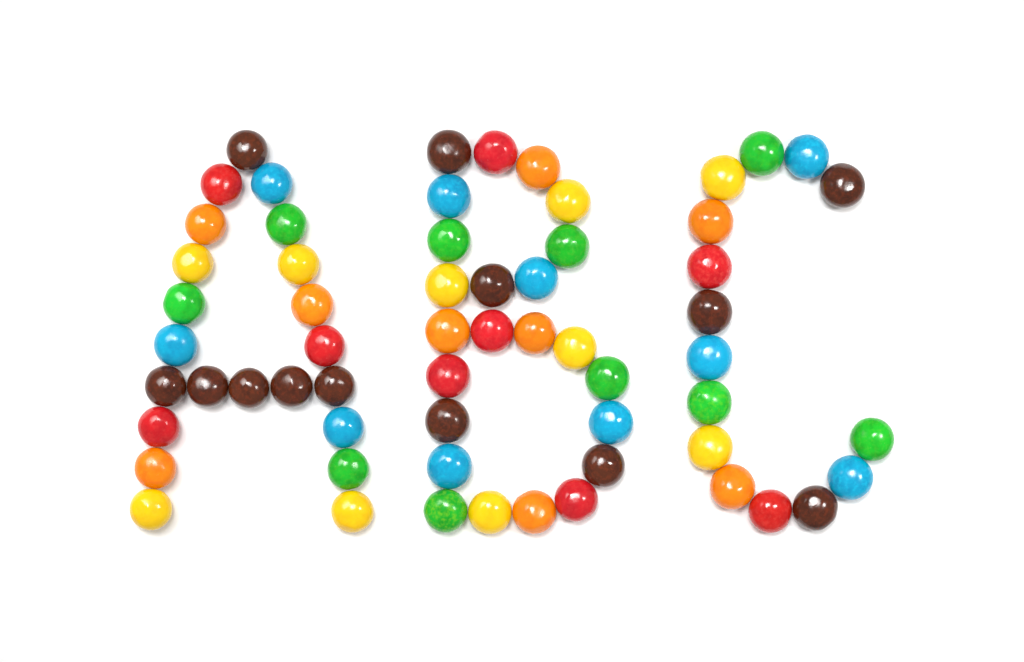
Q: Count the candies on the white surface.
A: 61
